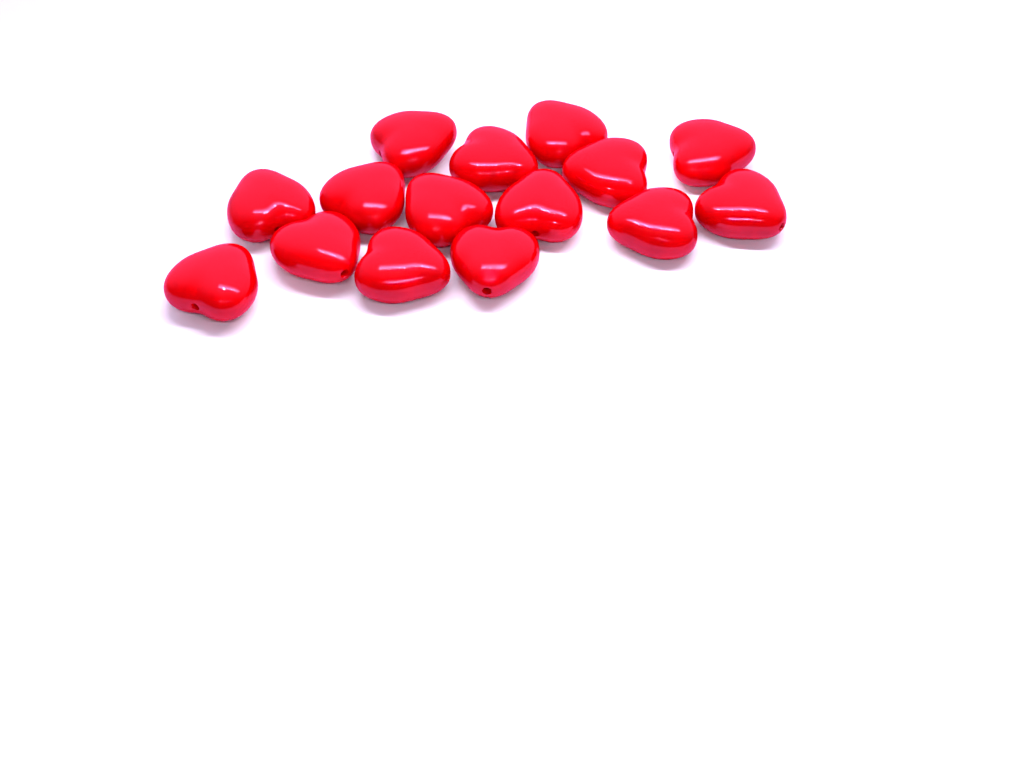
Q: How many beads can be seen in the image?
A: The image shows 15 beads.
